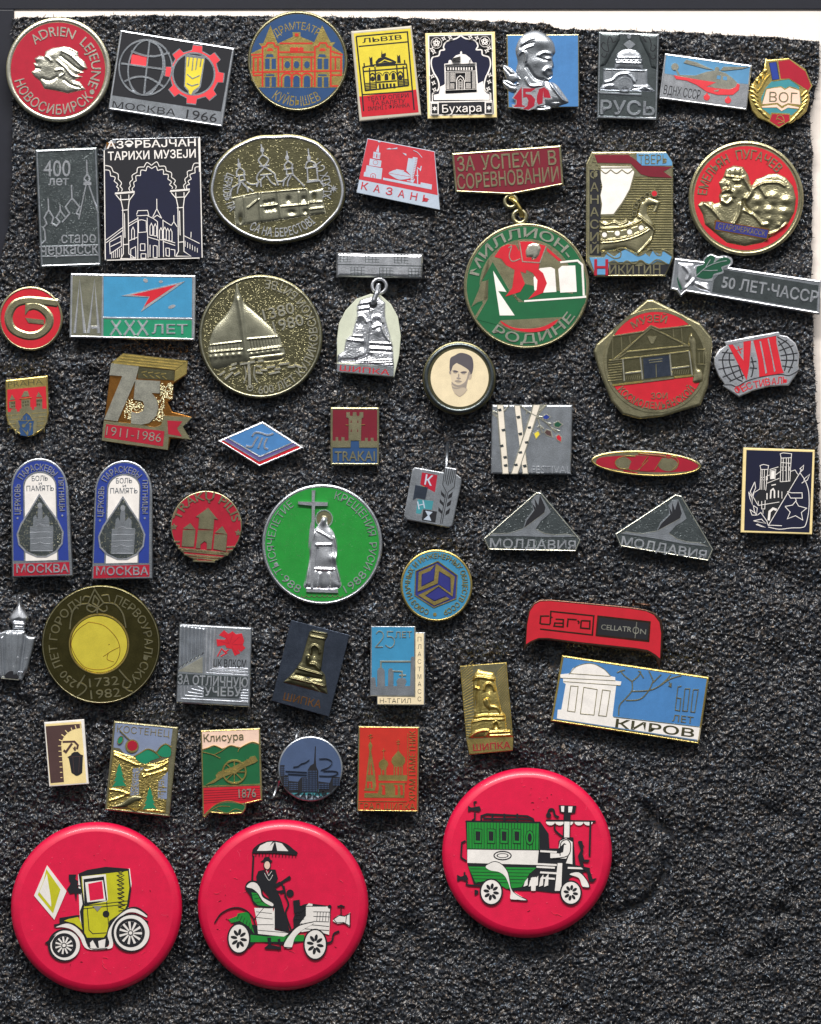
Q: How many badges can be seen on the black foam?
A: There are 55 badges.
